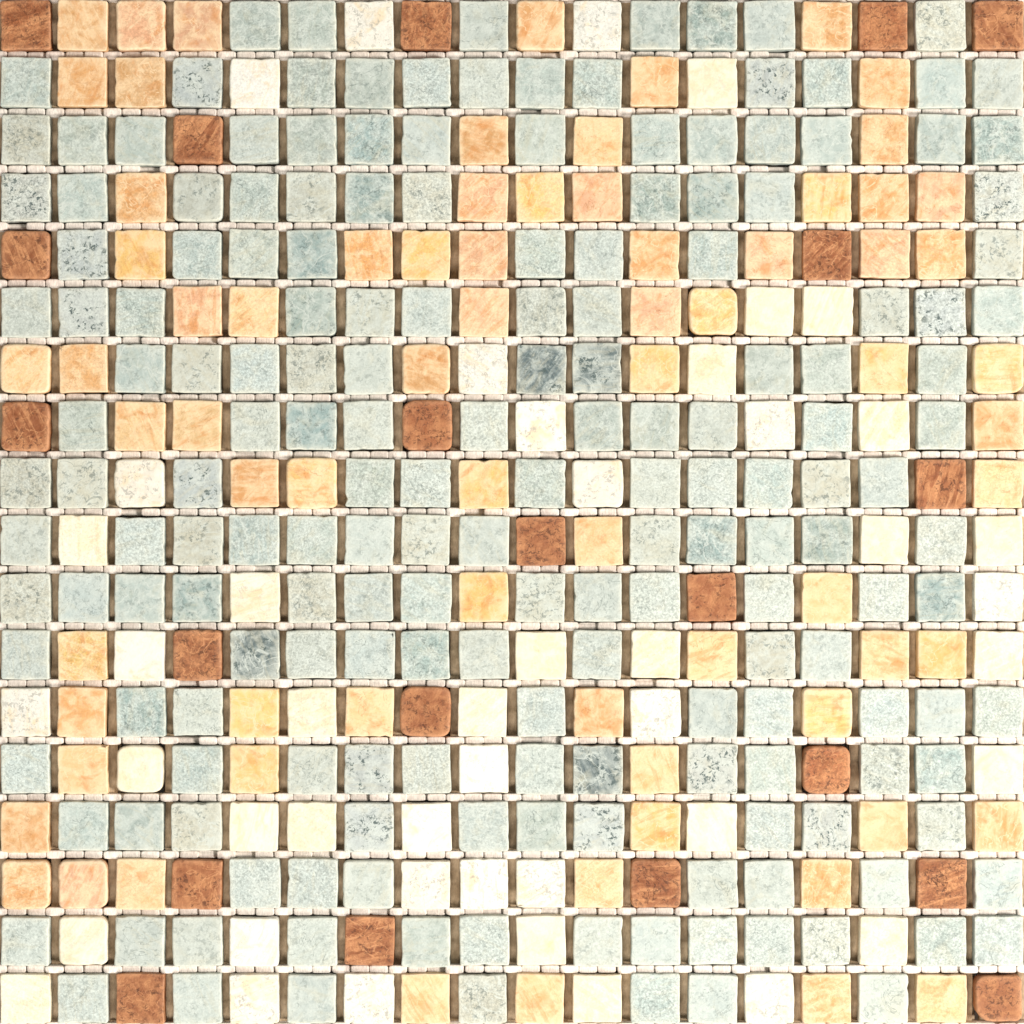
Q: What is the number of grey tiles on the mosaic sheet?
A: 185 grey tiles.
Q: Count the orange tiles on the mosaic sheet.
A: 73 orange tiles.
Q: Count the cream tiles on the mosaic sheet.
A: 45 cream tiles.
